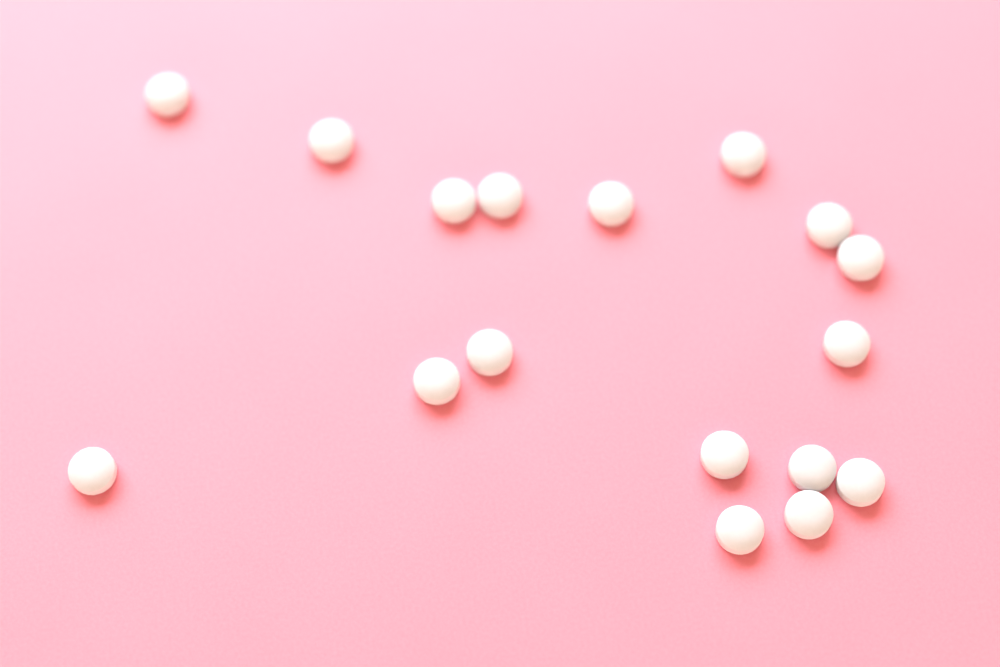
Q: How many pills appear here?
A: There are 17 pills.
